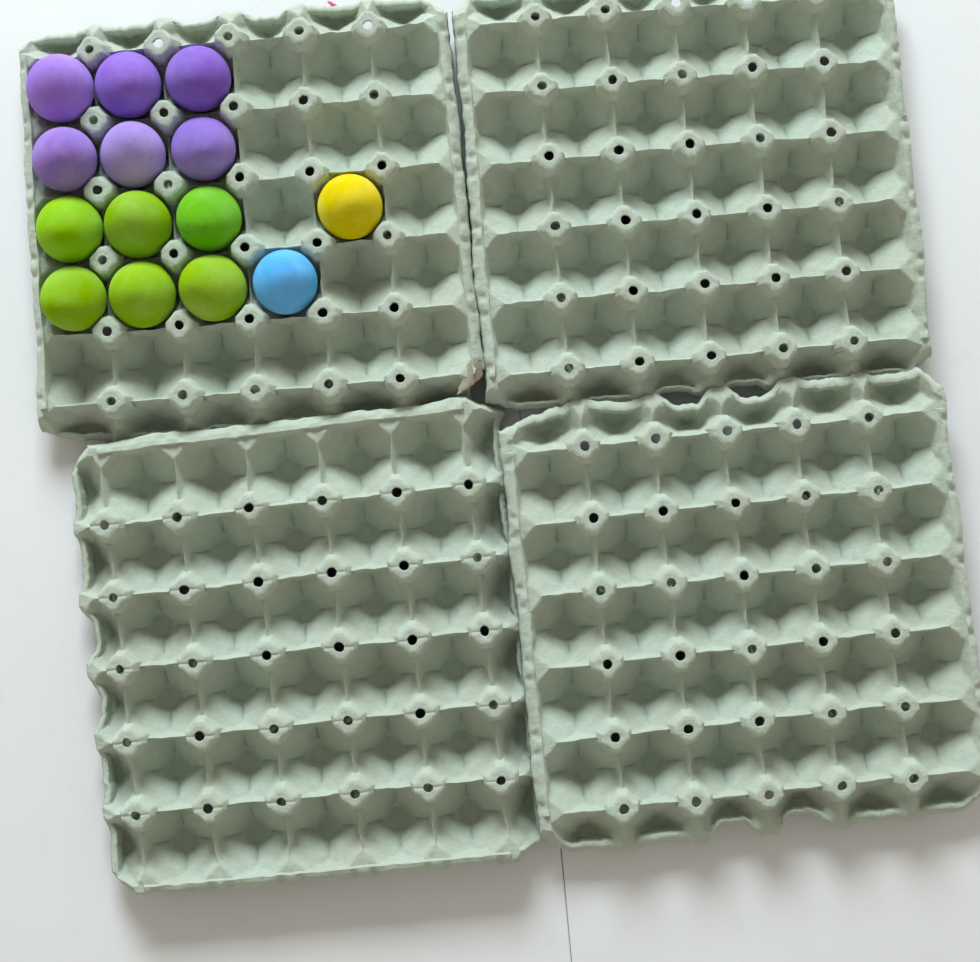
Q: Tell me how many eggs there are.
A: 14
